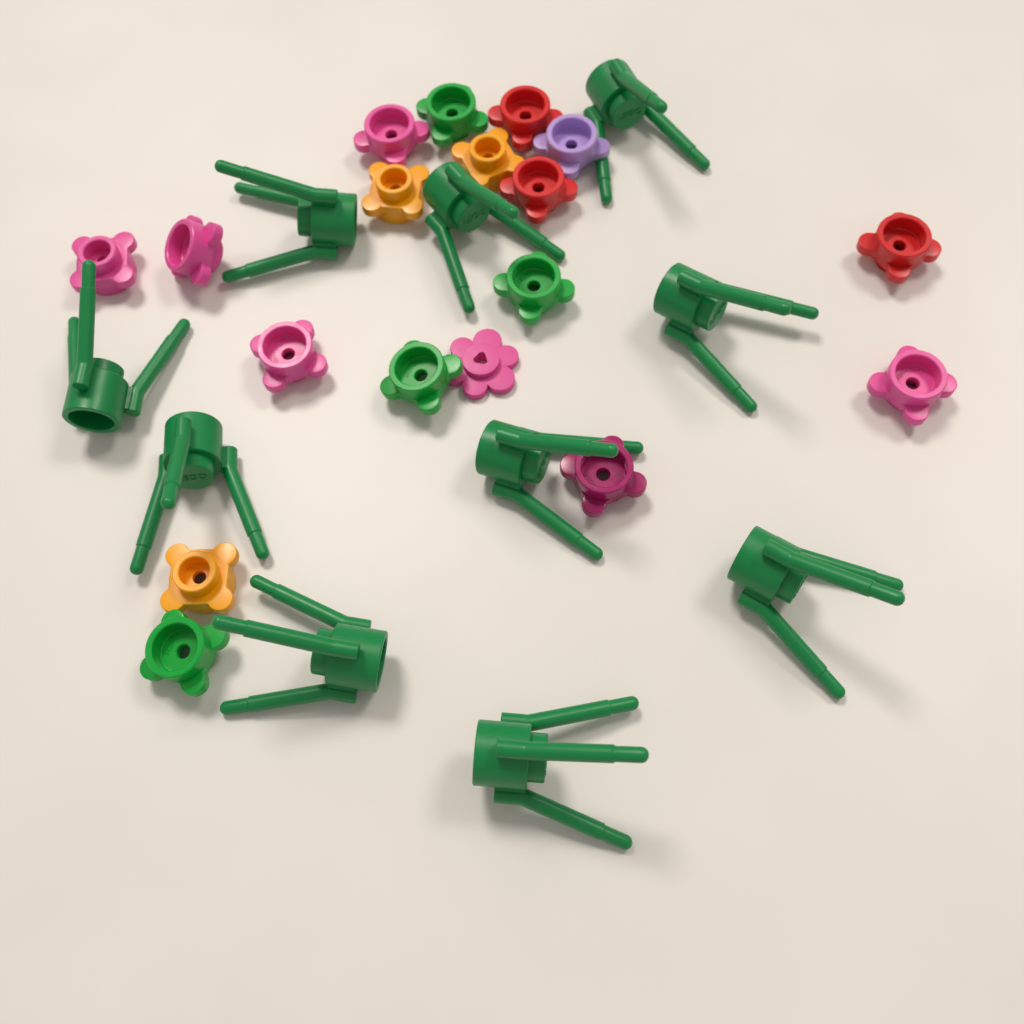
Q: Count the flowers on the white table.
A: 18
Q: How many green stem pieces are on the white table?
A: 10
